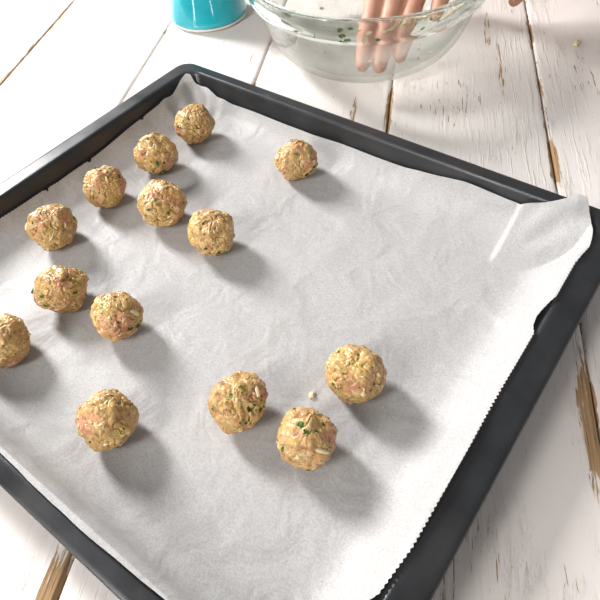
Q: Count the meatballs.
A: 14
